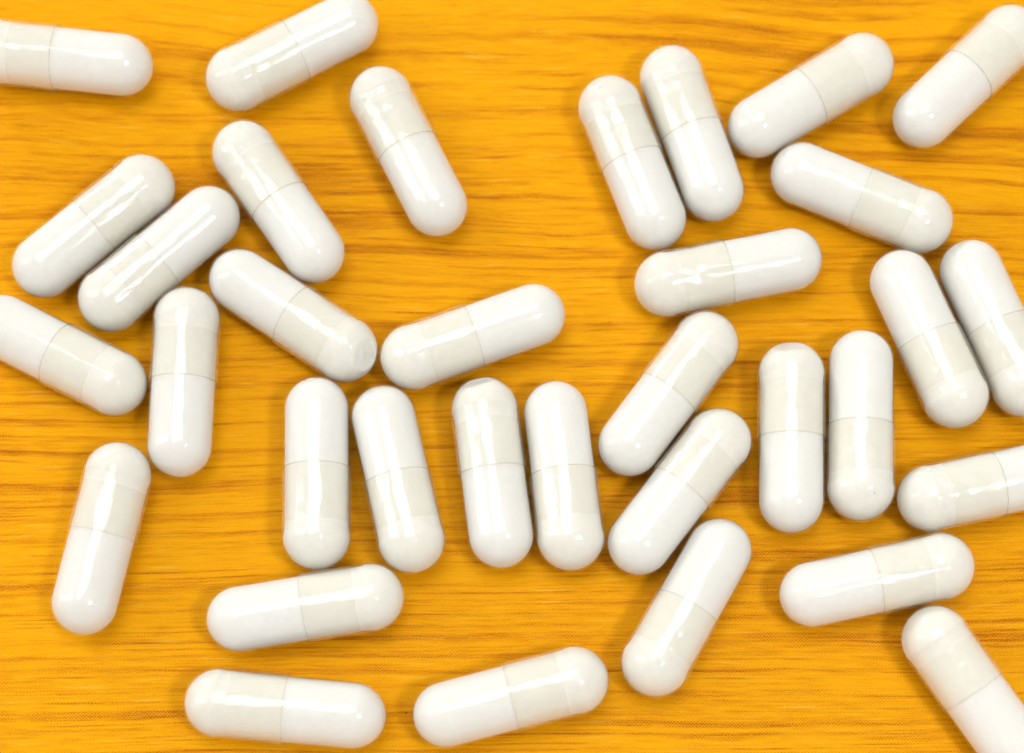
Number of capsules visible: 34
